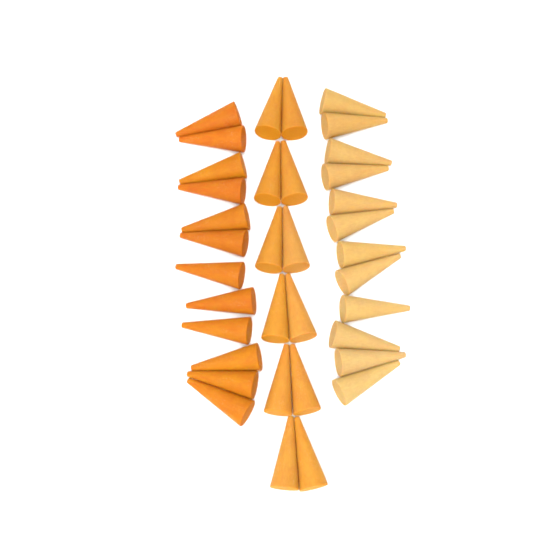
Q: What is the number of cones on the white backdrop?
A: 36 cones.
